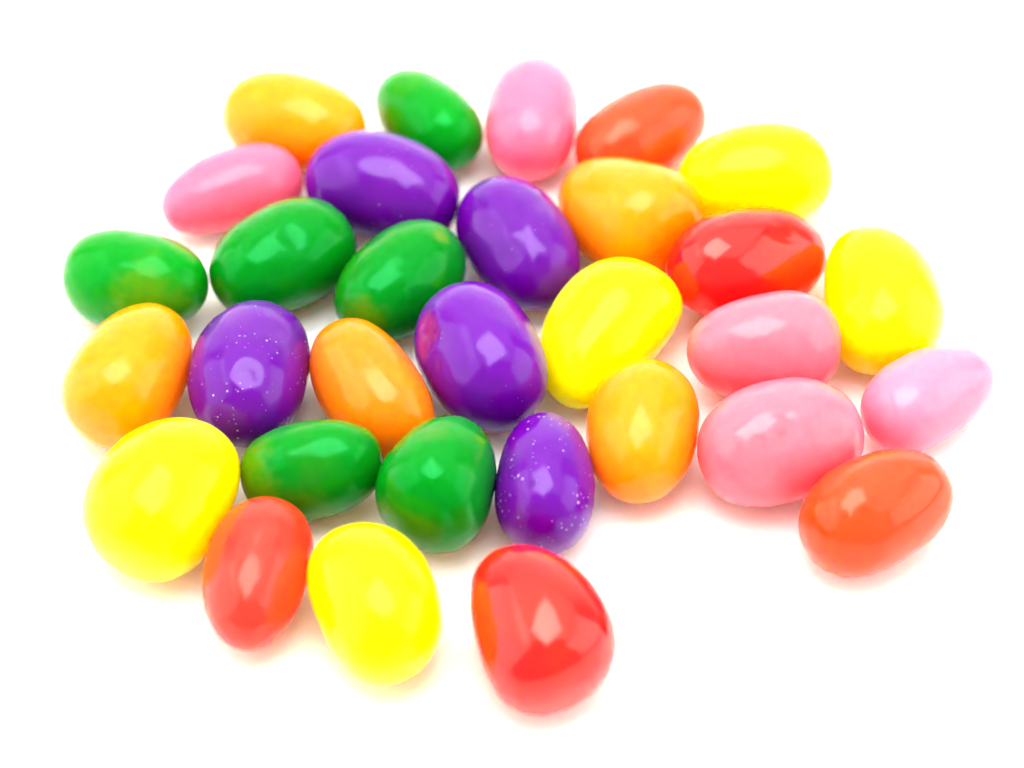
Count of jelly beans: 31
